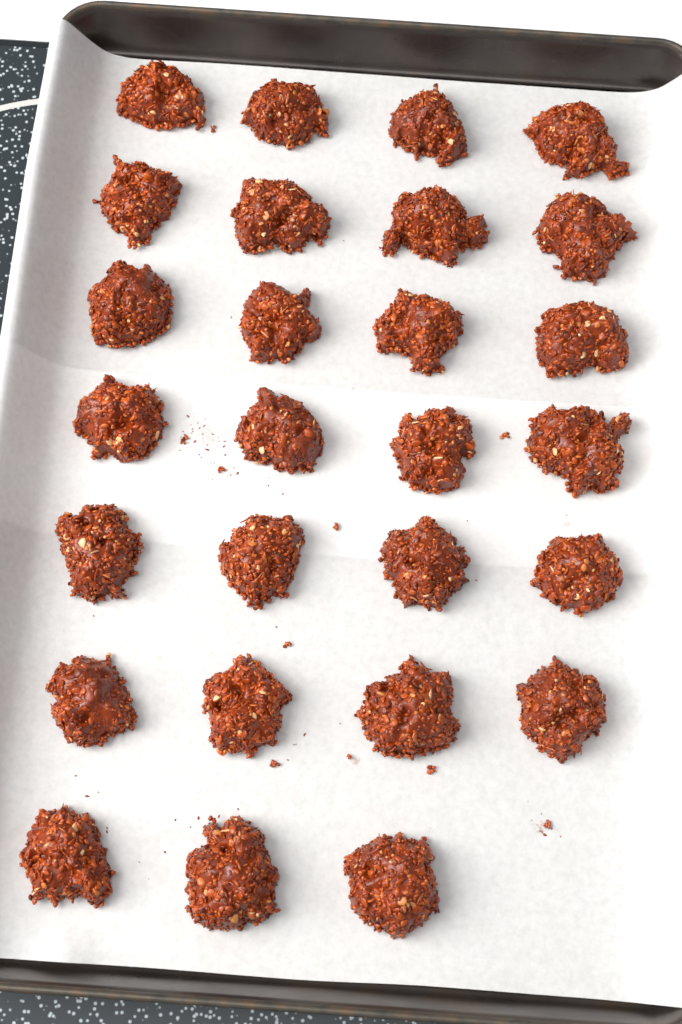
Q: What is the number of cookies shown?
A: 27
